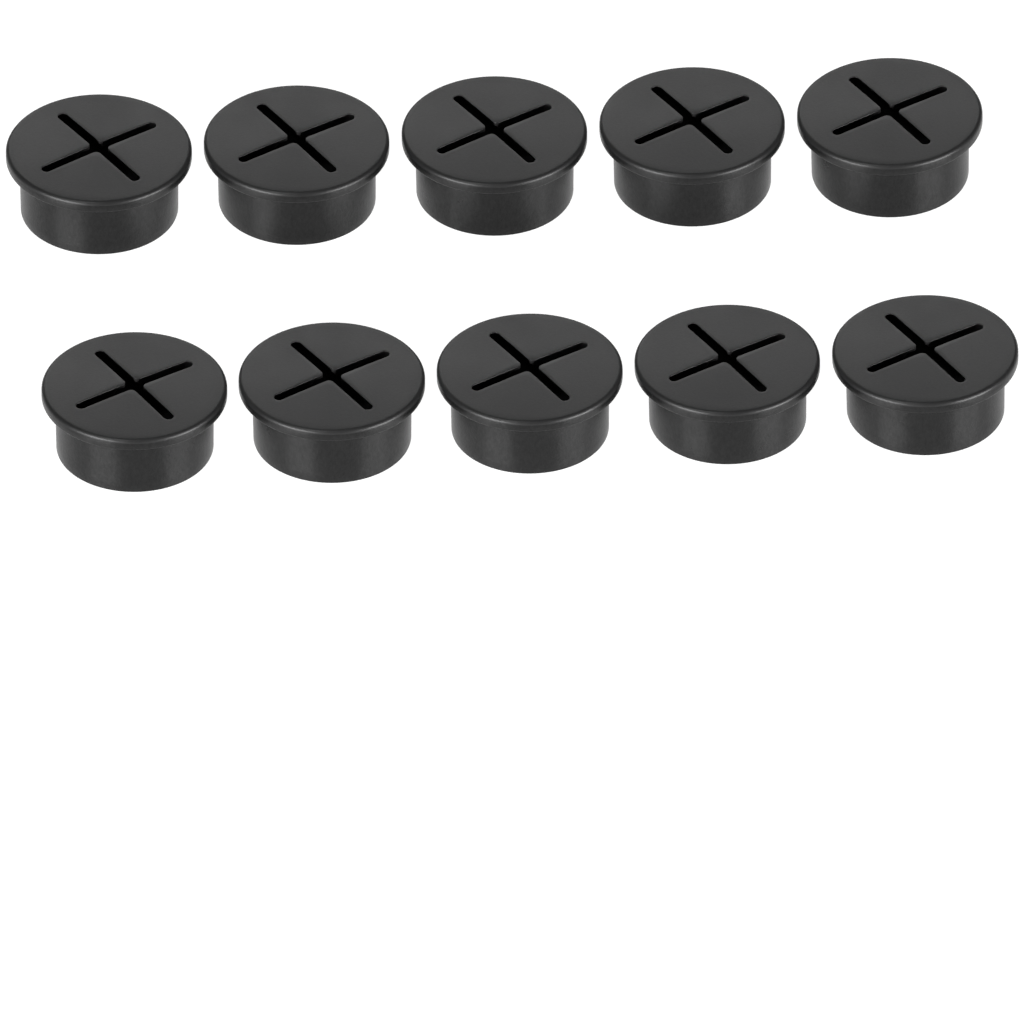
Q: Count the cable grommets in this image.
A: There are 10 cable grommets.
